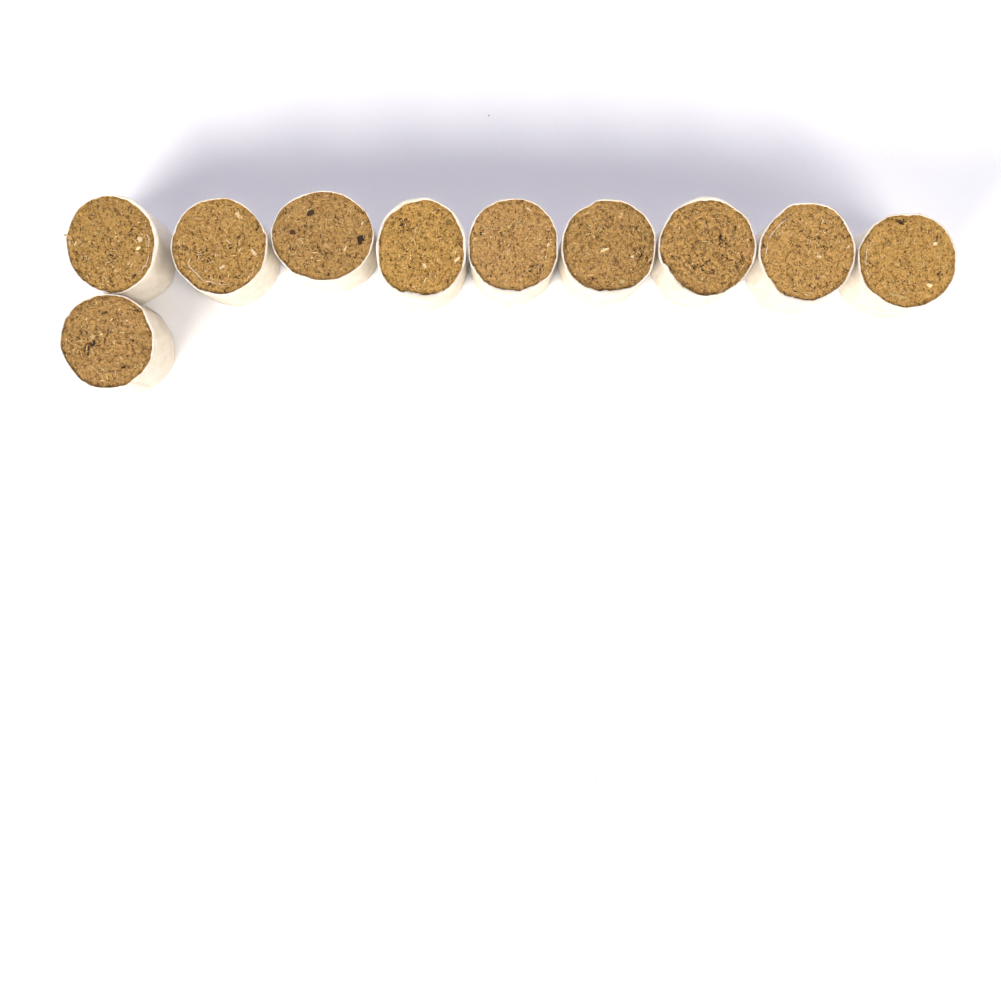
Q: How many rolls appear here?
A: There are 10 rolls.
